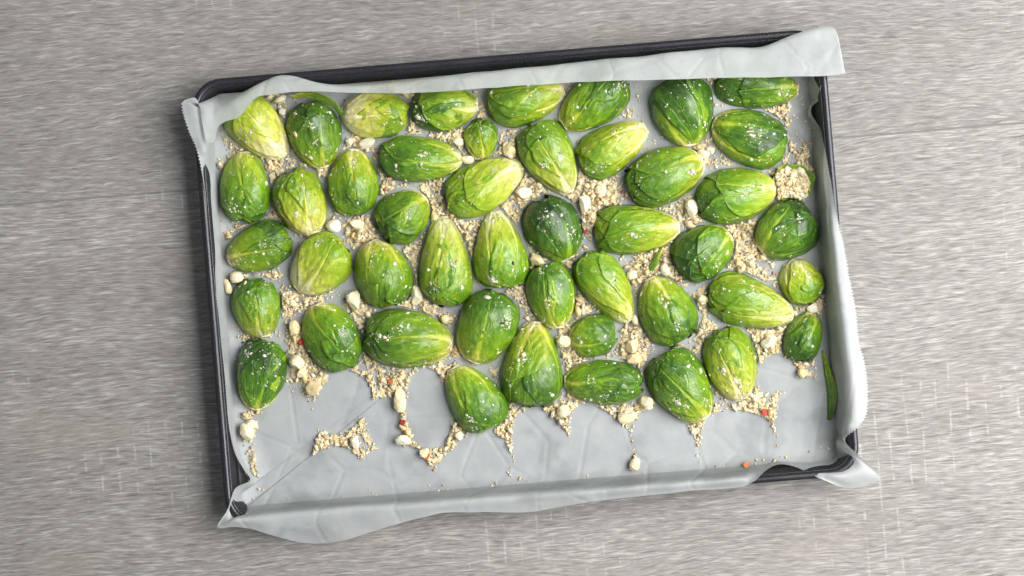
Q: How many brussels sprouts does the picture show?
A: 46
